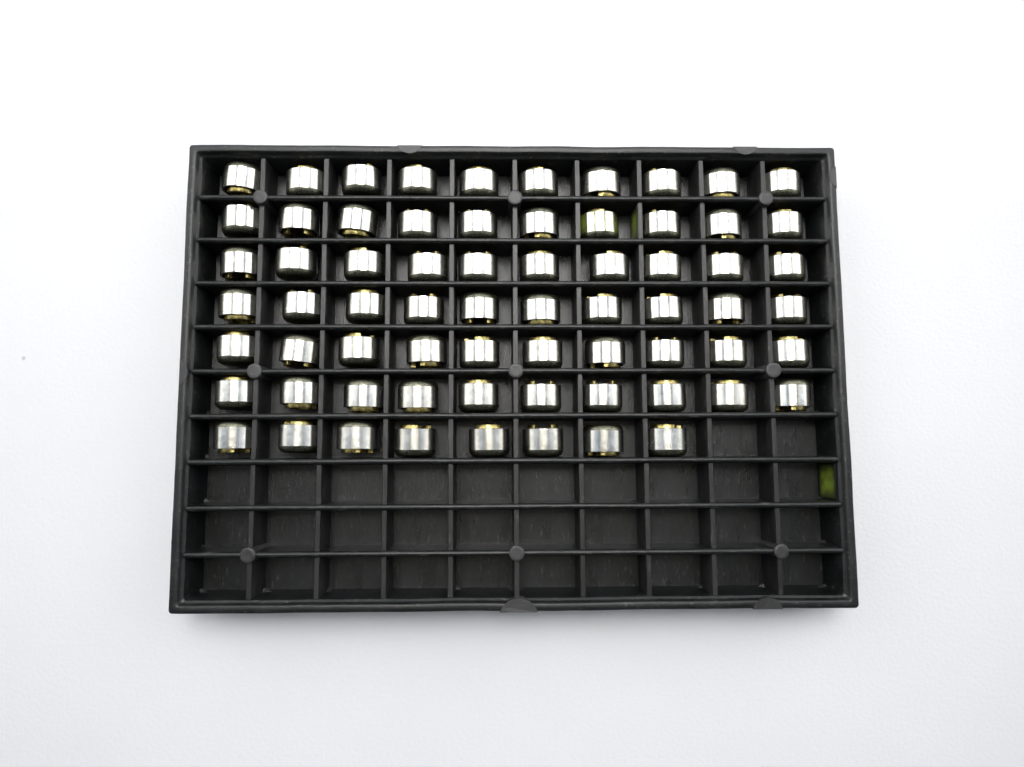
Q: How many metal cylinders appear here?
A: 68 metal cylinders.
